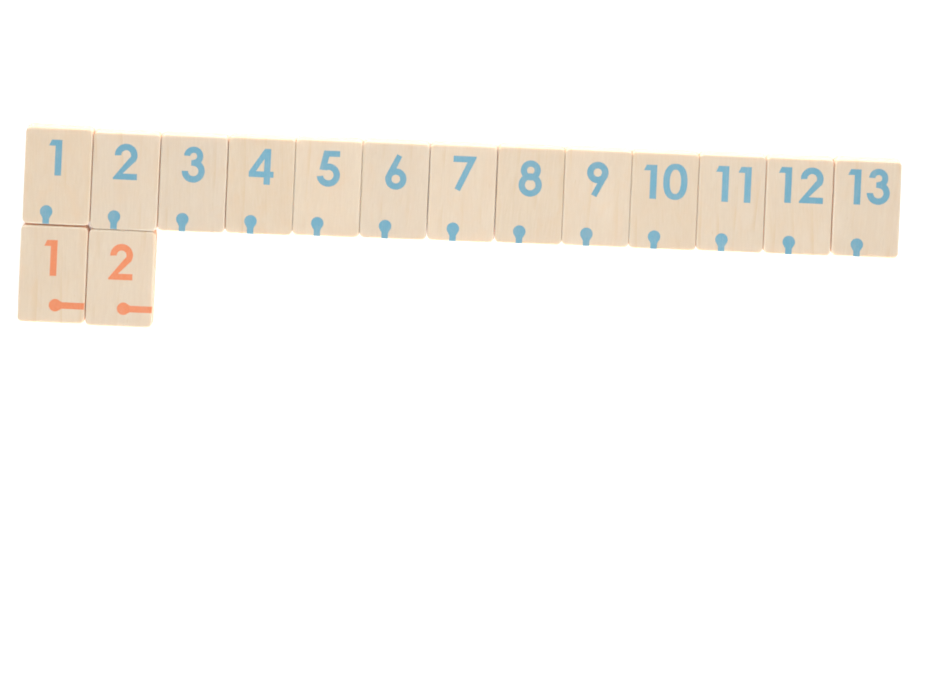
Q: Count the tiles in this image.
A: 15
